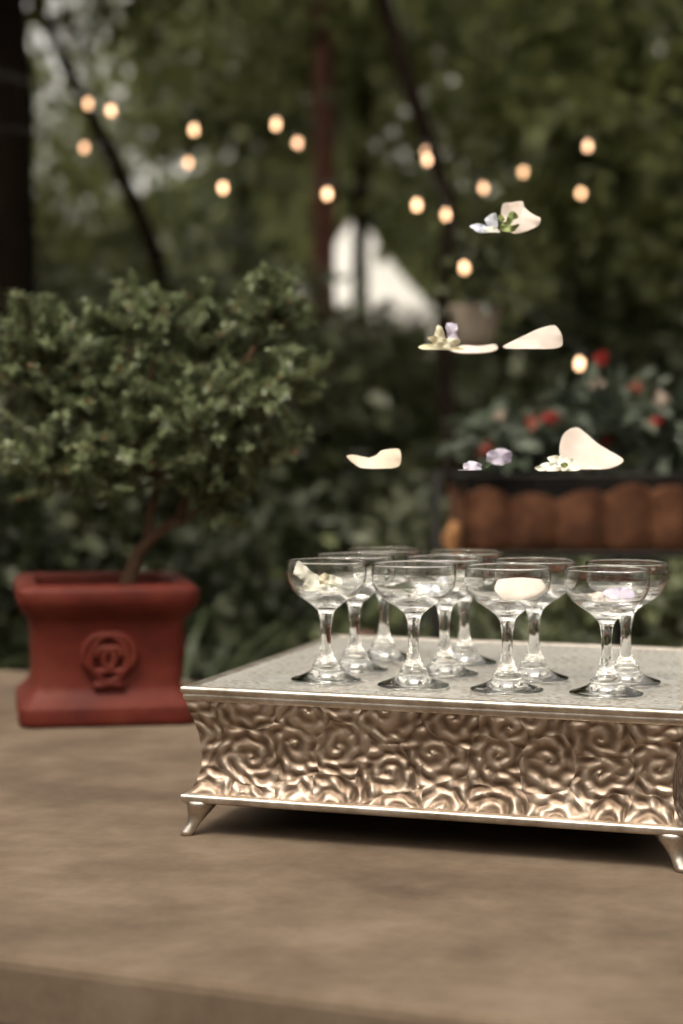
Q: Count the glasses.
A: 10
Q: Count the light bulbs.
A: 19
